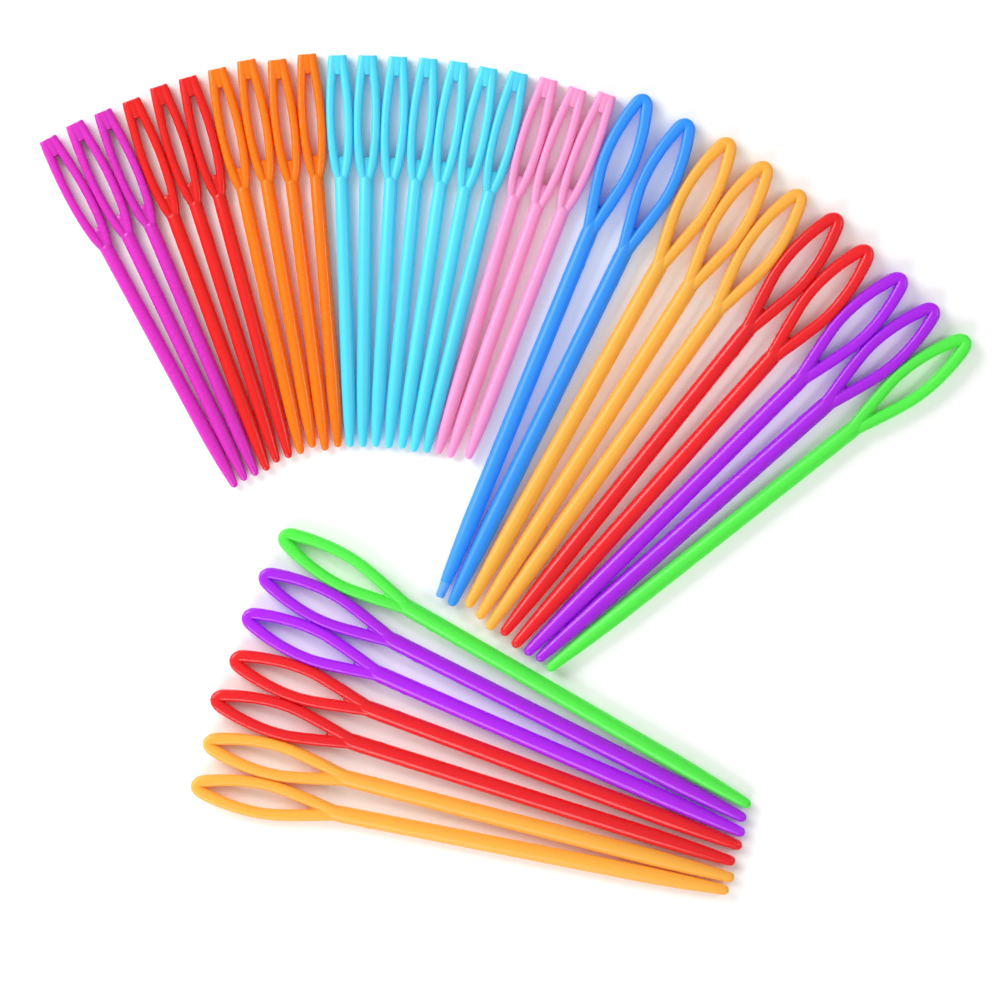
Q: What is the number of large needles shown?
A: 17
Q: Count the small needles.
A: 20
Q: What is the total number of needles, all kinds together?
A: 37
